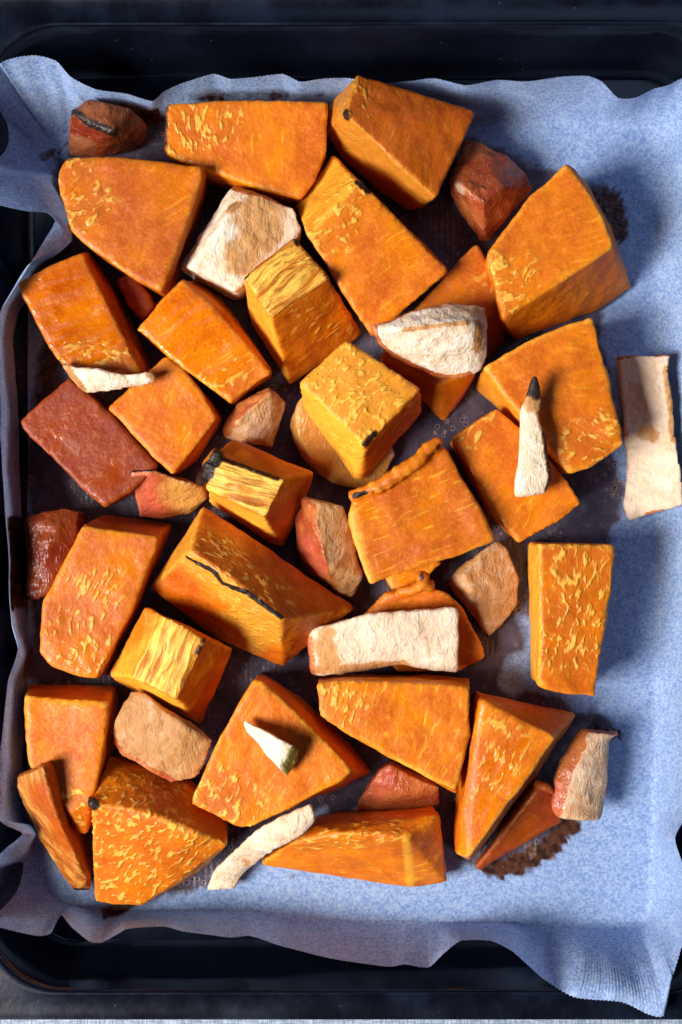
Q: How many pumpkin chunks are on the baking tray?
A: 32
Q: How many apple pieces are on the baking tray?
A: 19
